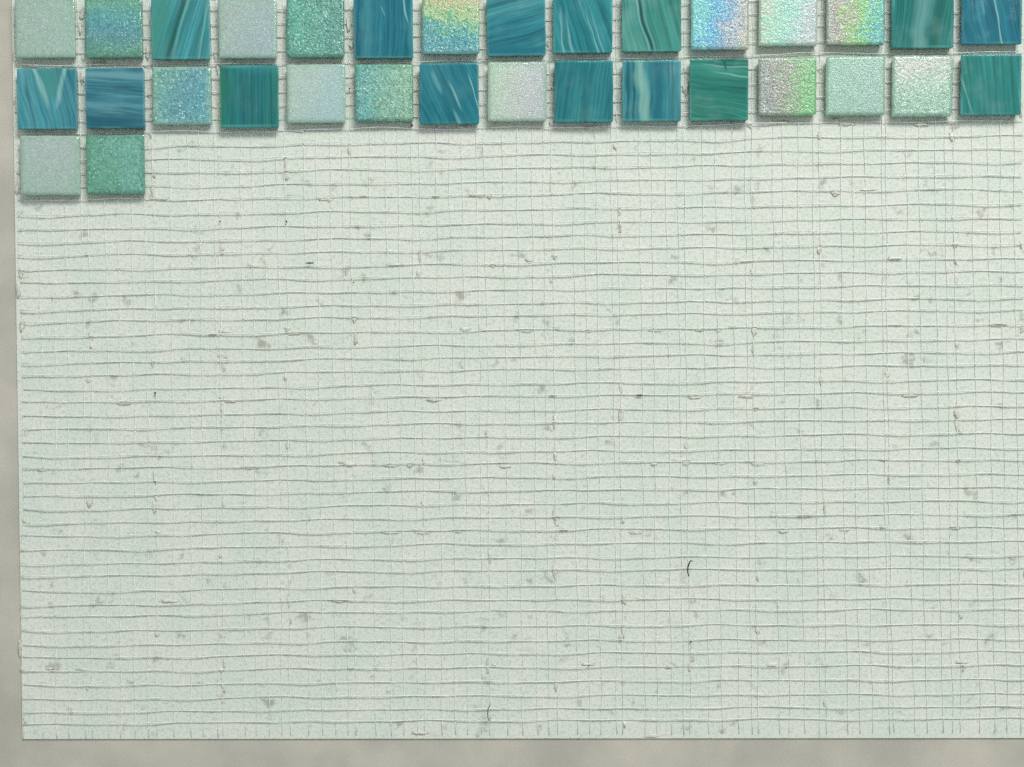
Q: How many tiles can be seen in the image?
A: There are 32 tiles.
